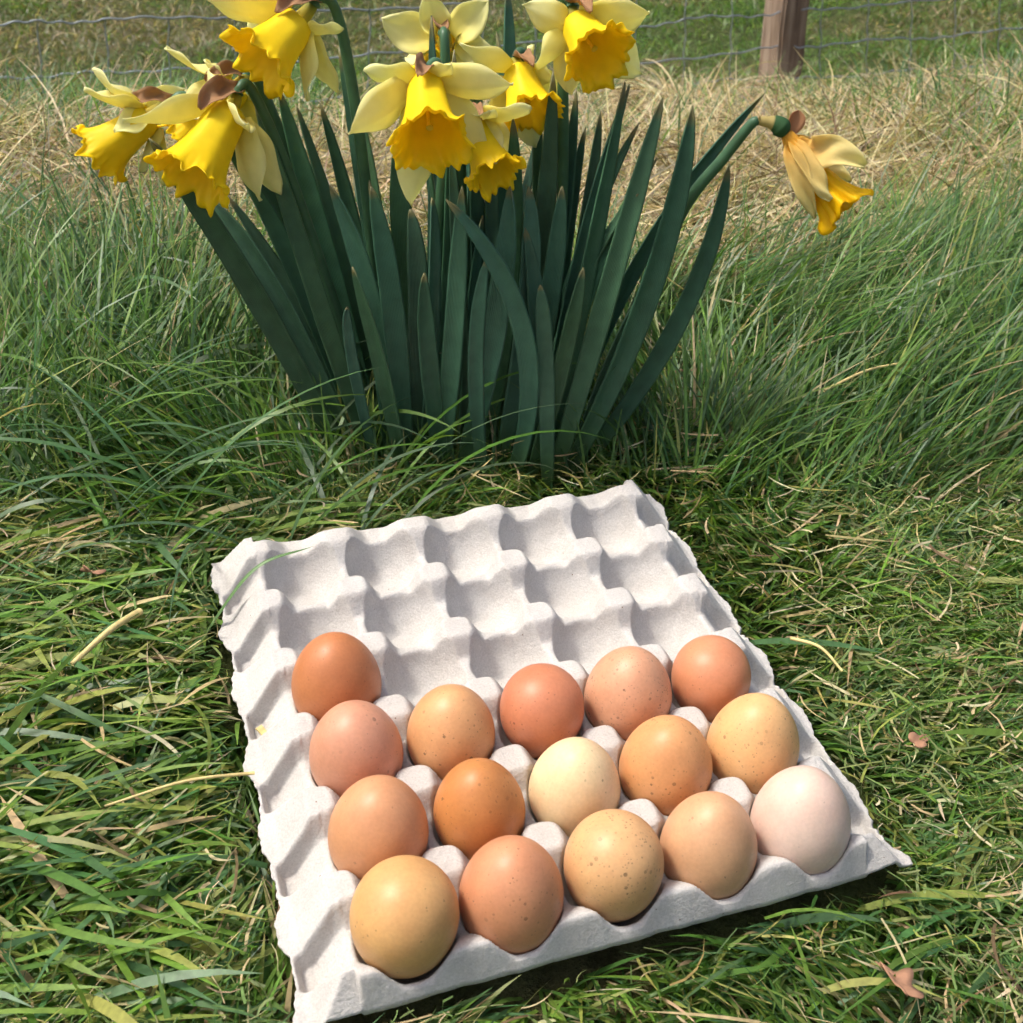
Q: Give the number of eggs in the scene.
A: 16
